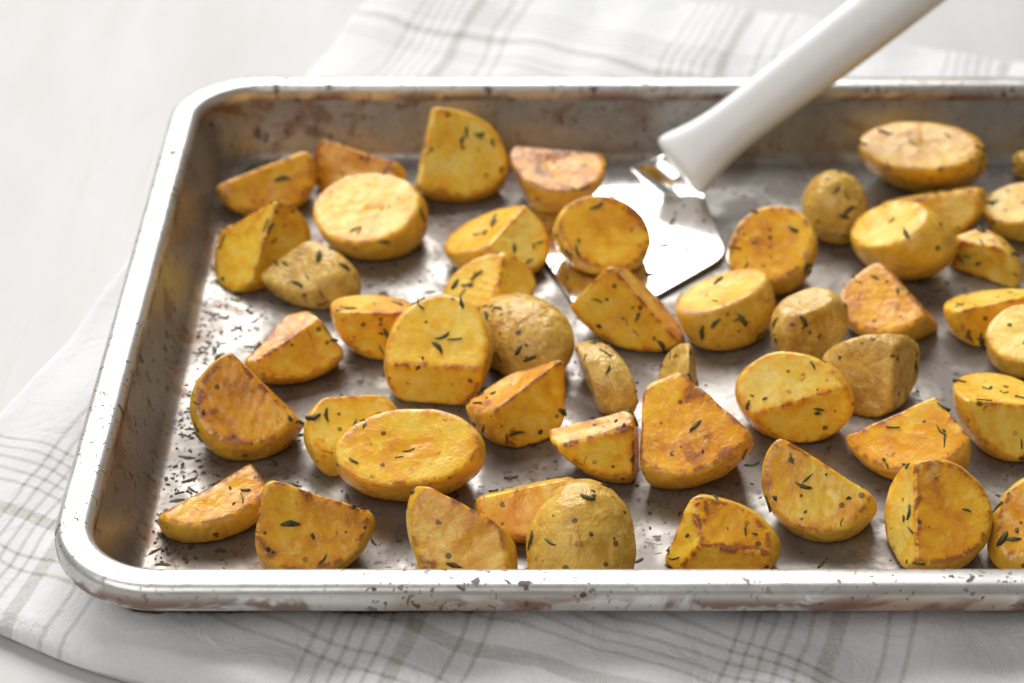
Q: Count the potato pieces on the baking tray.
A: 49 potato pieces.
